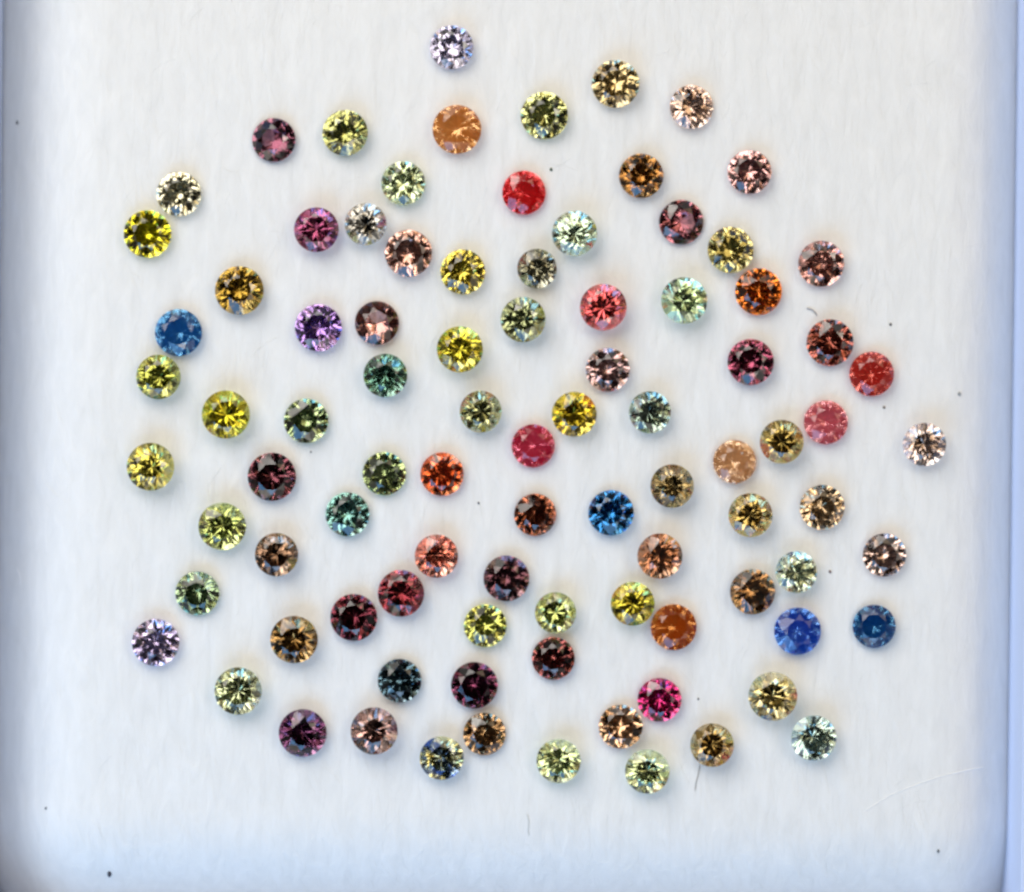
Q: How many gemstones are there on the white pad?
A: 91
